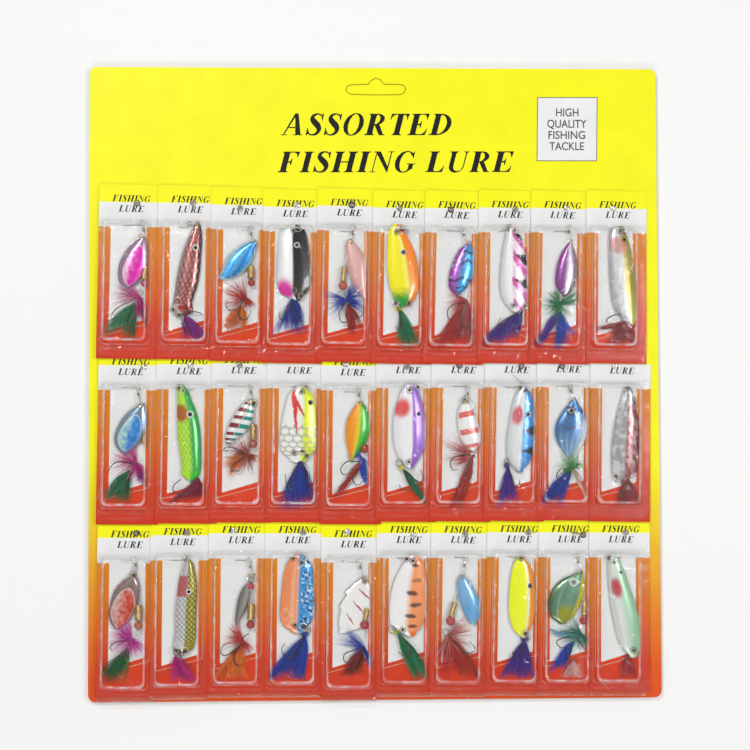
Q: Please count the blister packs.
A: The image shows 30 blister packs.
